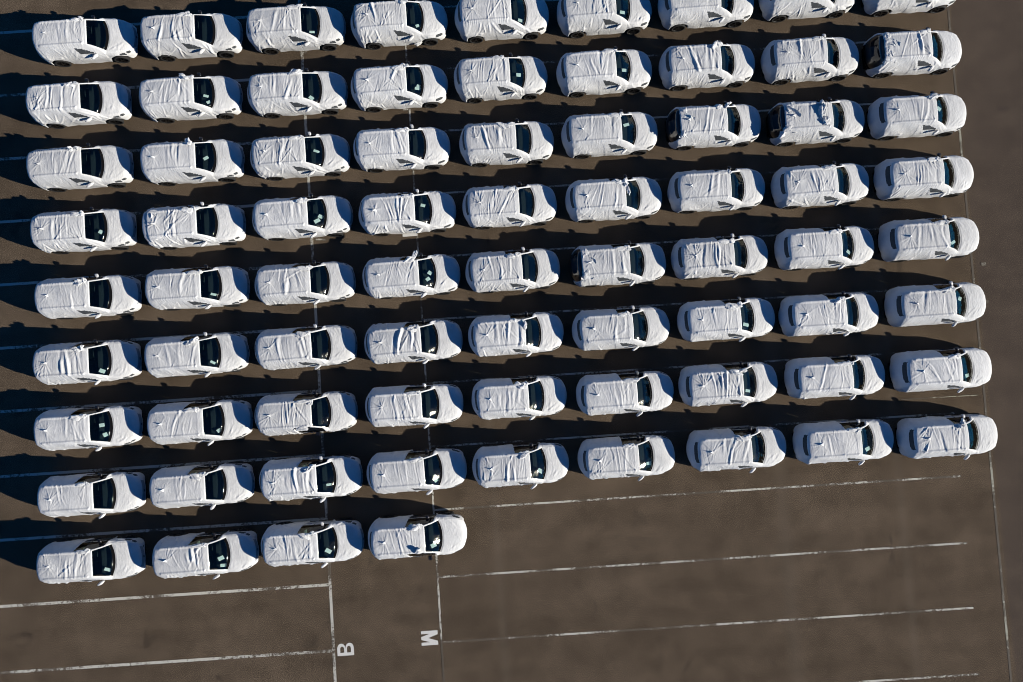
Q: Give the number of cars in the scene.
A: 76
